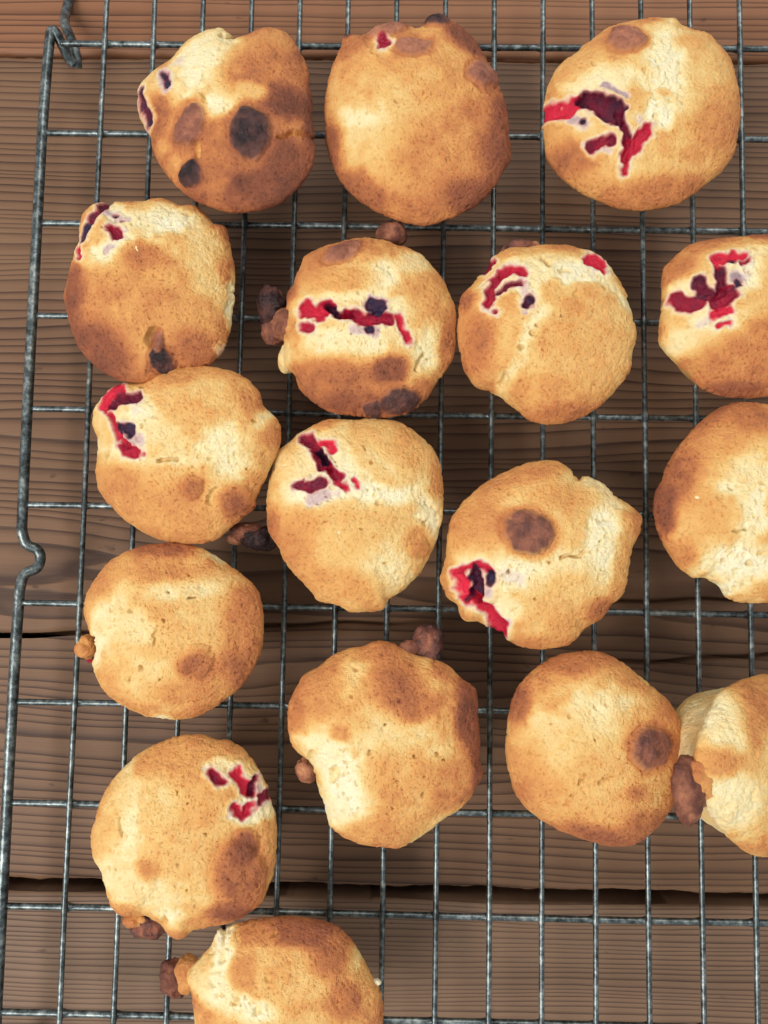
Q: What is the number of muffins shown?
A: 17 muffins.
